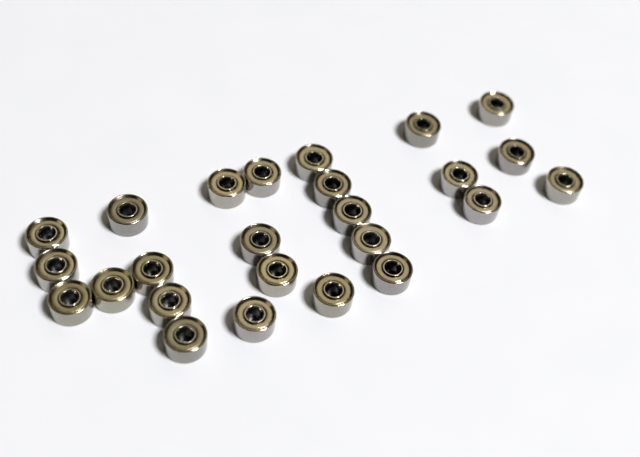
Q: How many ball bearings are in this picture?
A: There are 25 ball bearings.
